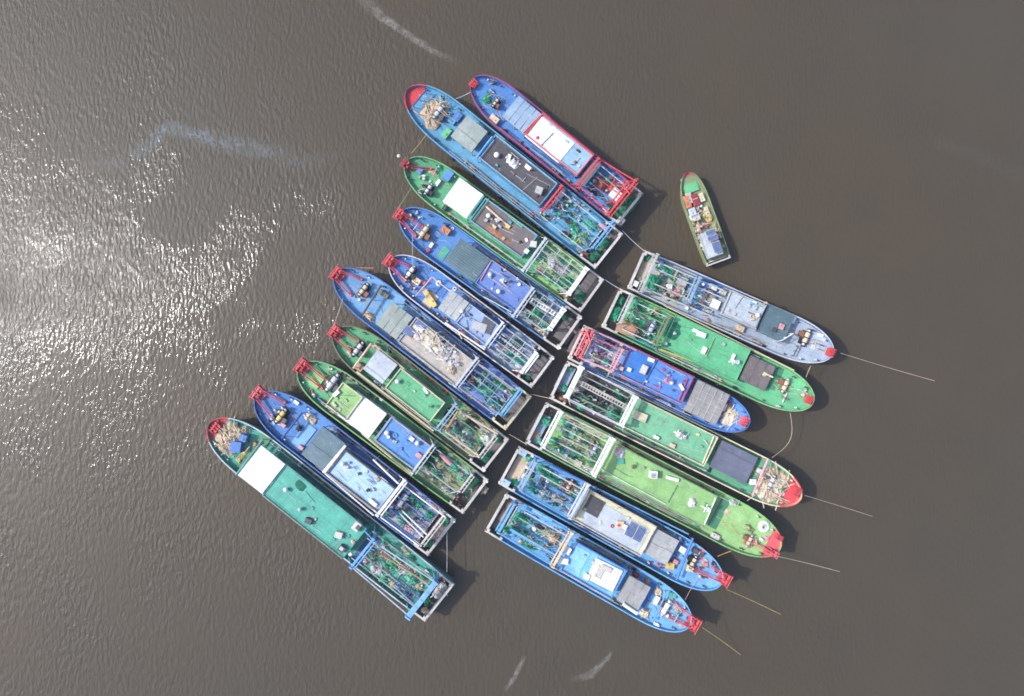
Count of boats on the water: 18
